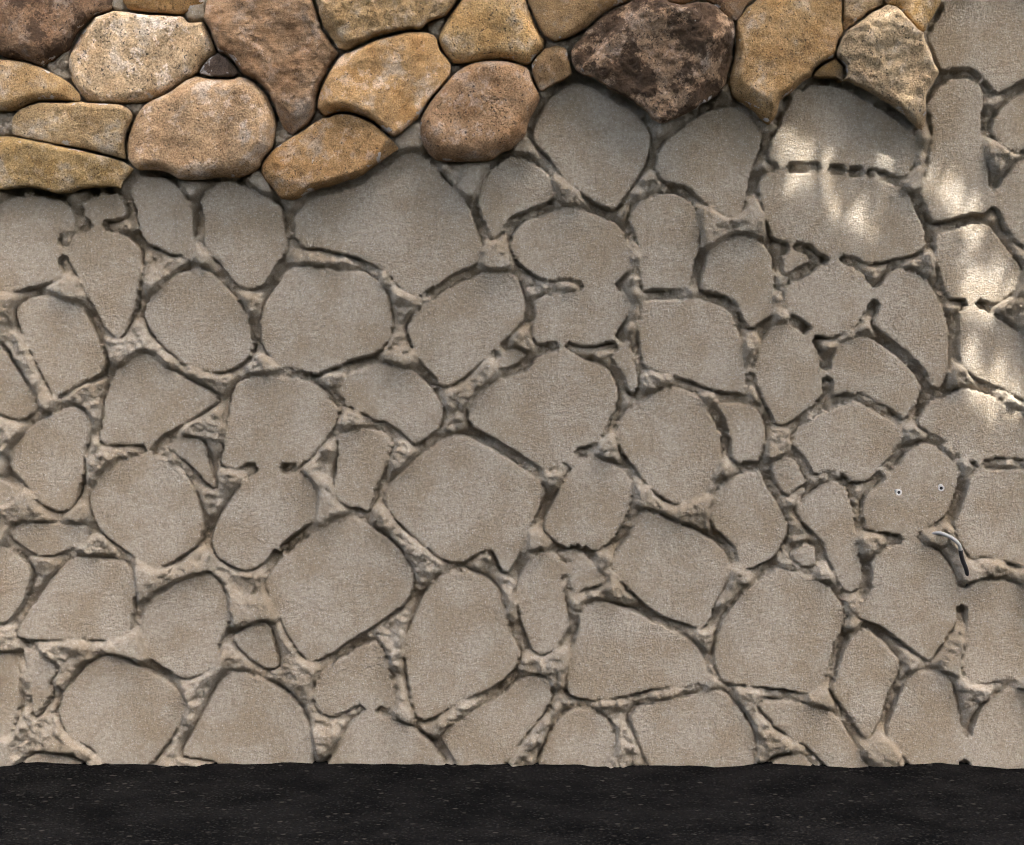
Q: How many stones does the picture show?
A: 23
